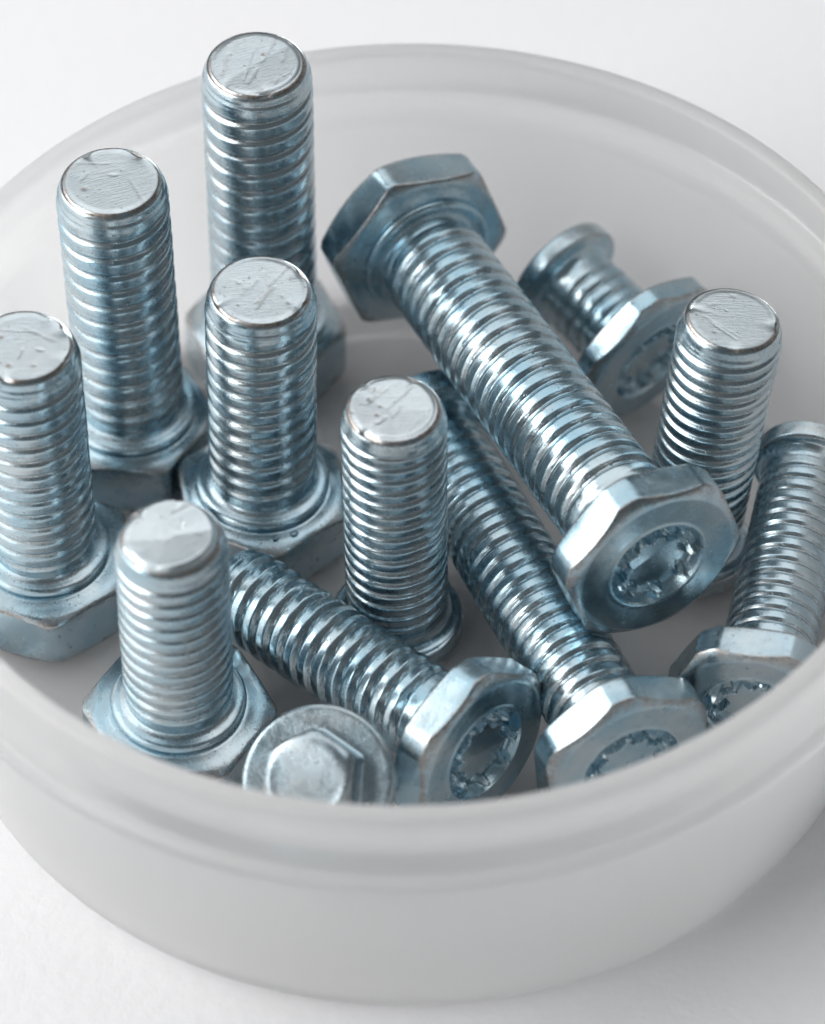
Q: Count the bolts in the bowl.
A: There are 13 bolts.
